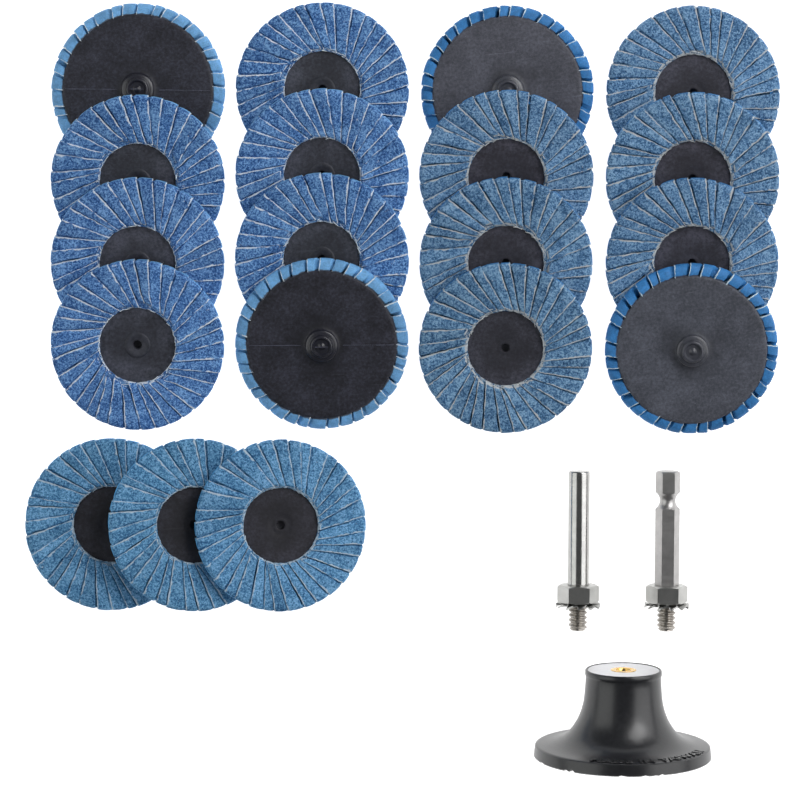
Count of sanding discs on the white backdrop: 19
